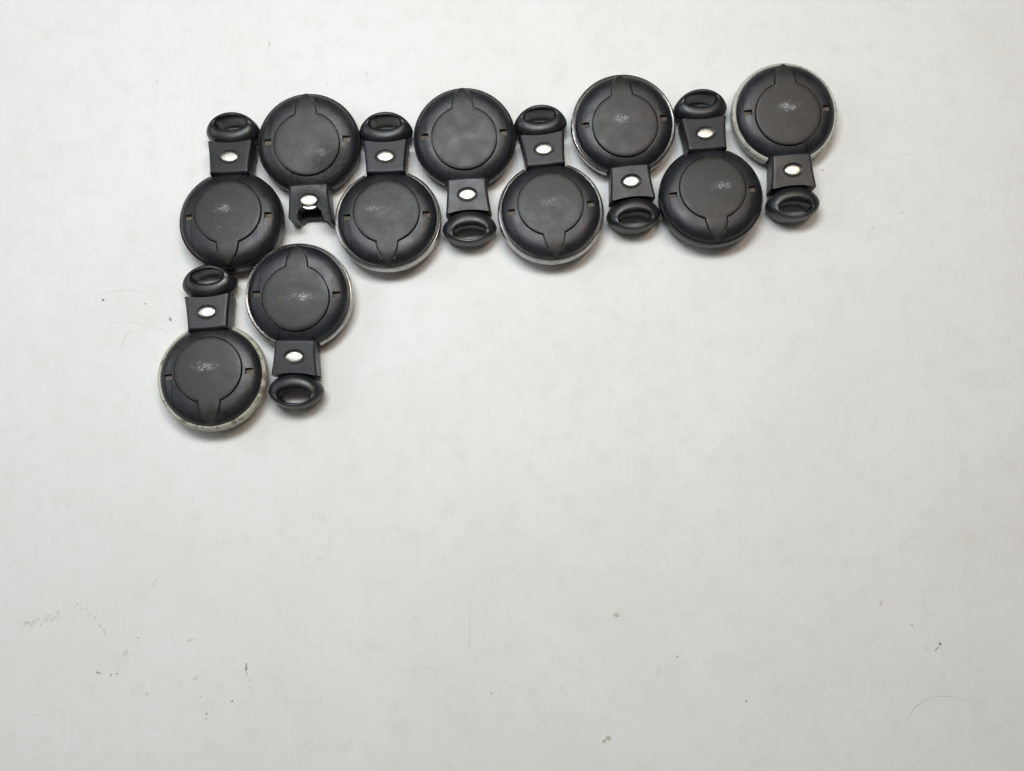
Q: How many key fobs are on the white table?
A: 10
